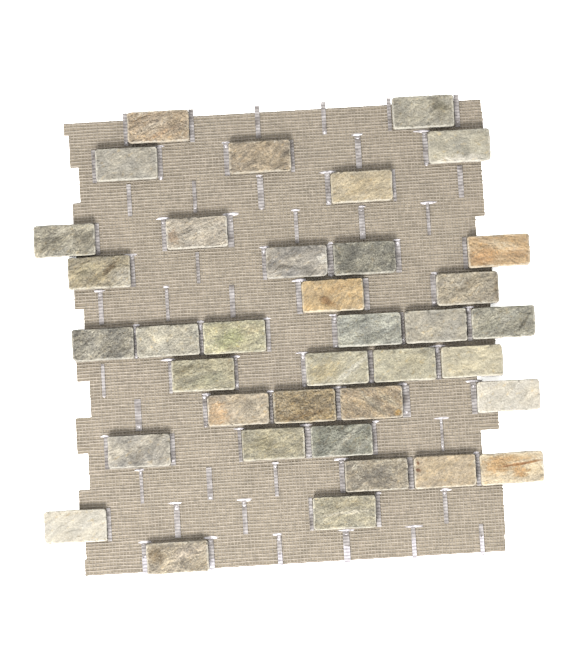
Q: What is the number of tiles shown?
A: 37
